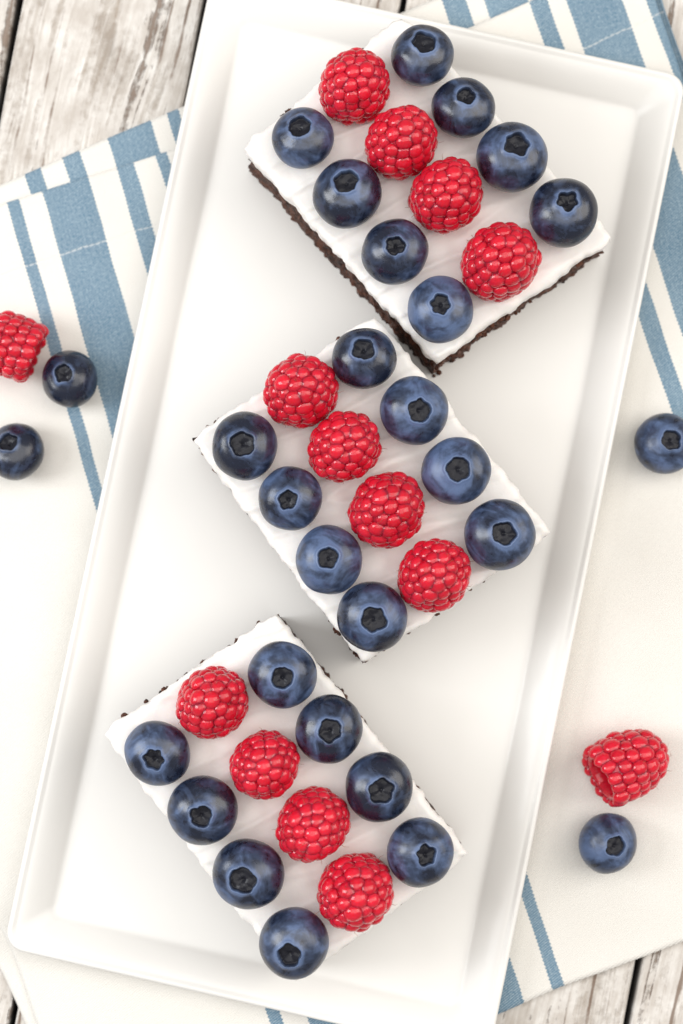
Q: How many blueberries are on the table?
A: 28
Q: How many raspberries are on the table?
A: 14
